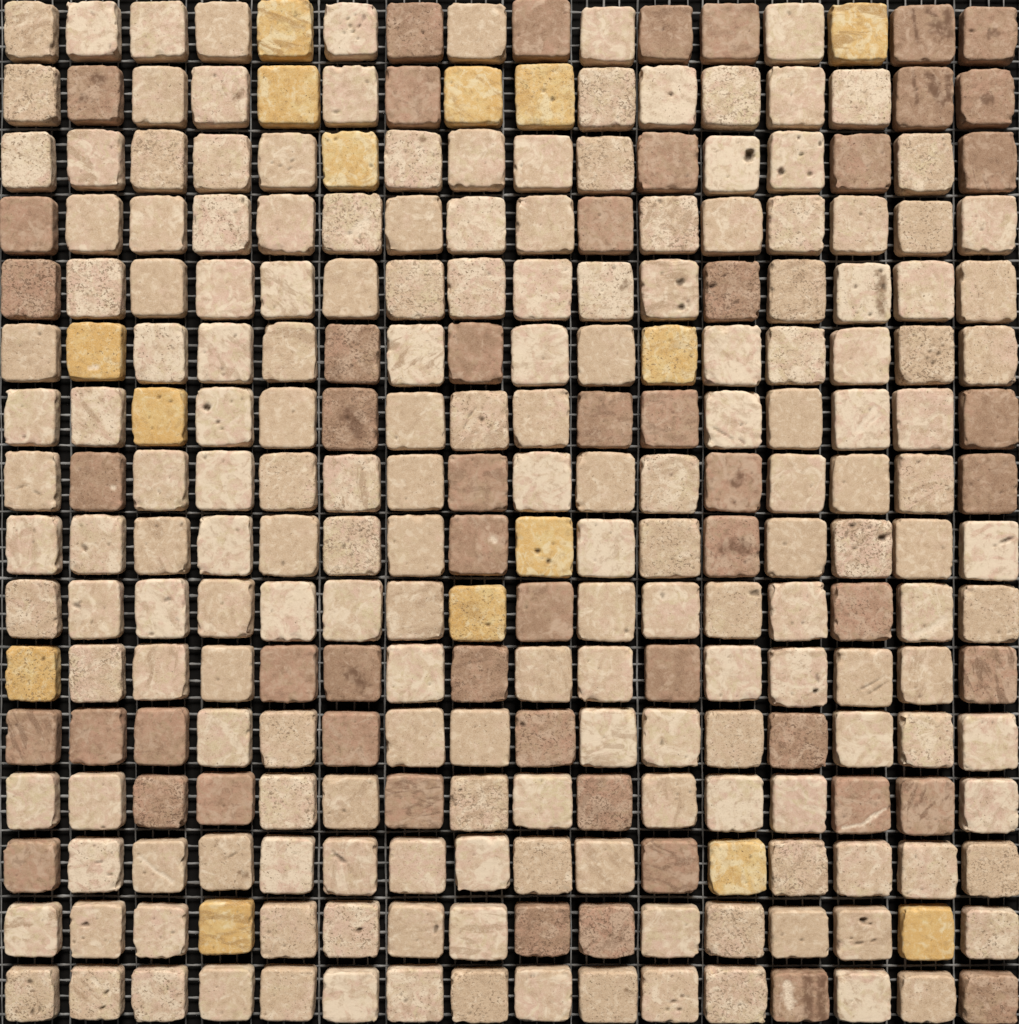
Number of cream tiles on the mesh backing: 187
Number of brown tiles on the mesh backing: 54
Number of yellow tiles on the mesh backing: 15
